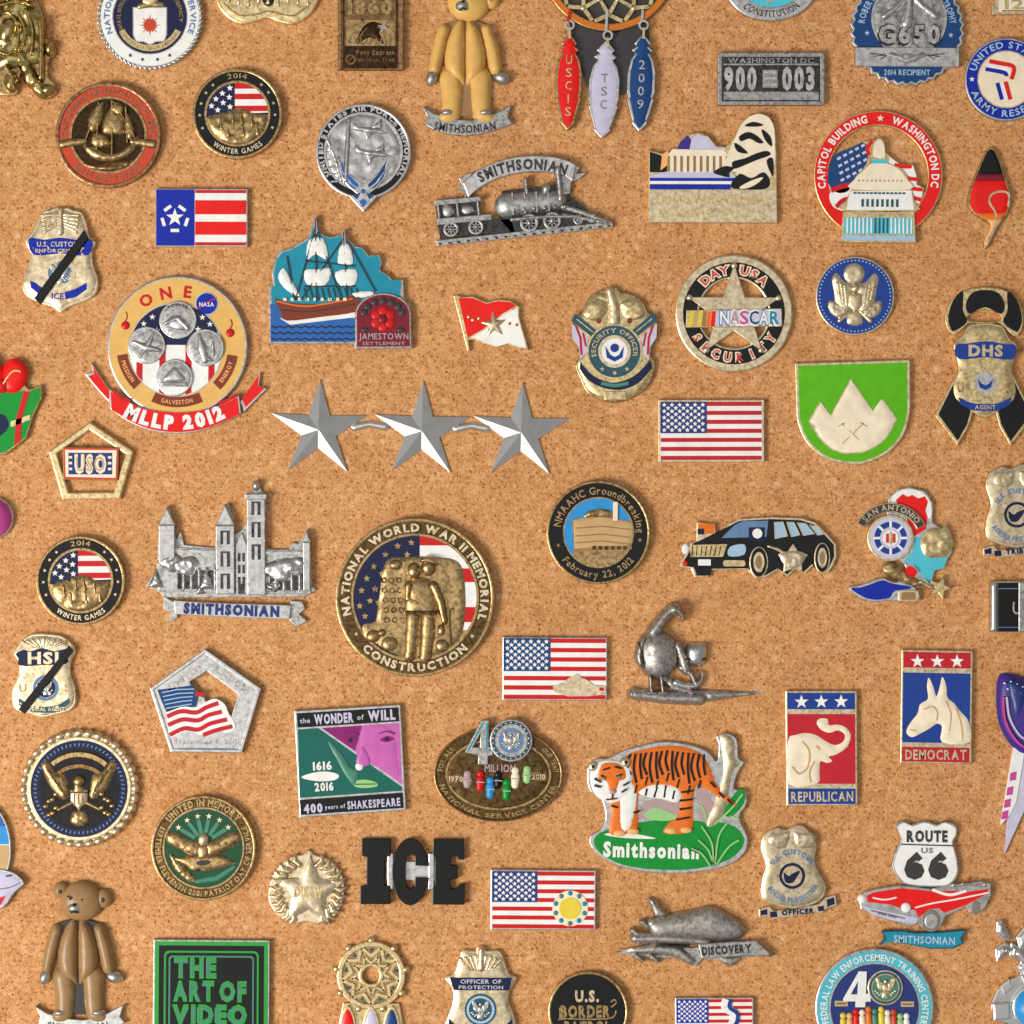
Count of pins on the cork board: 68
